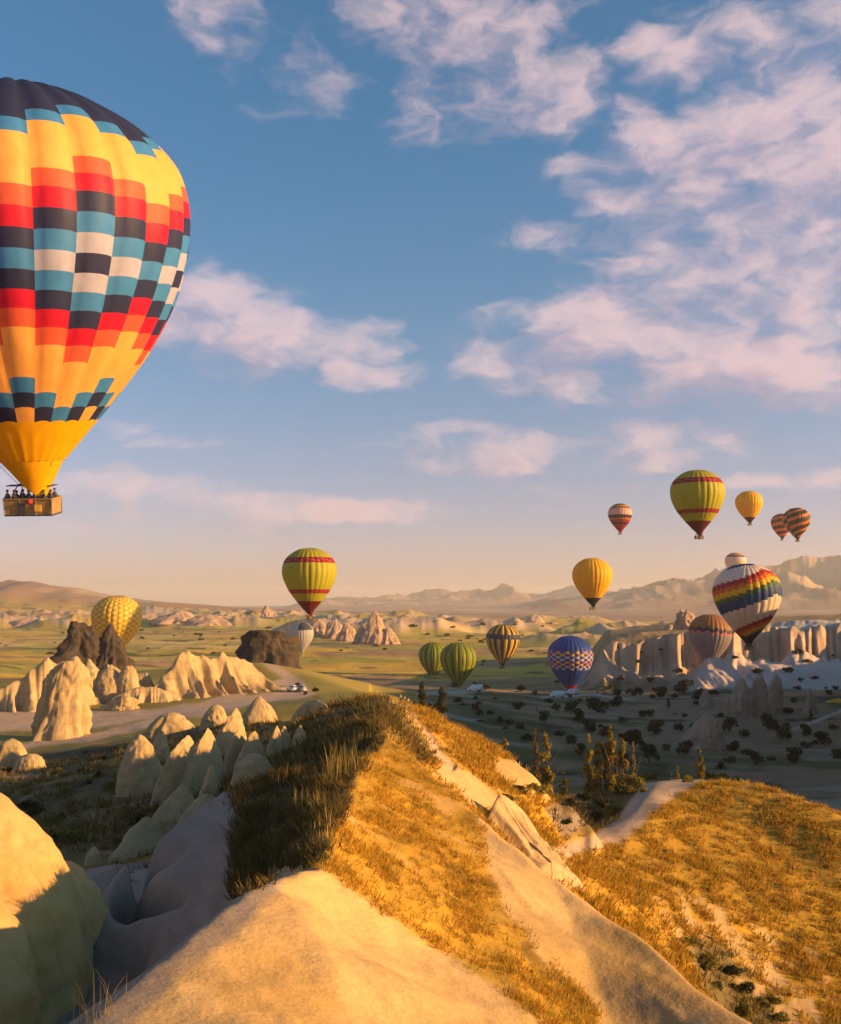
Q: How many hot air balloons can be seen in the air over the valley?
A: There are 17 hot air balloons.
